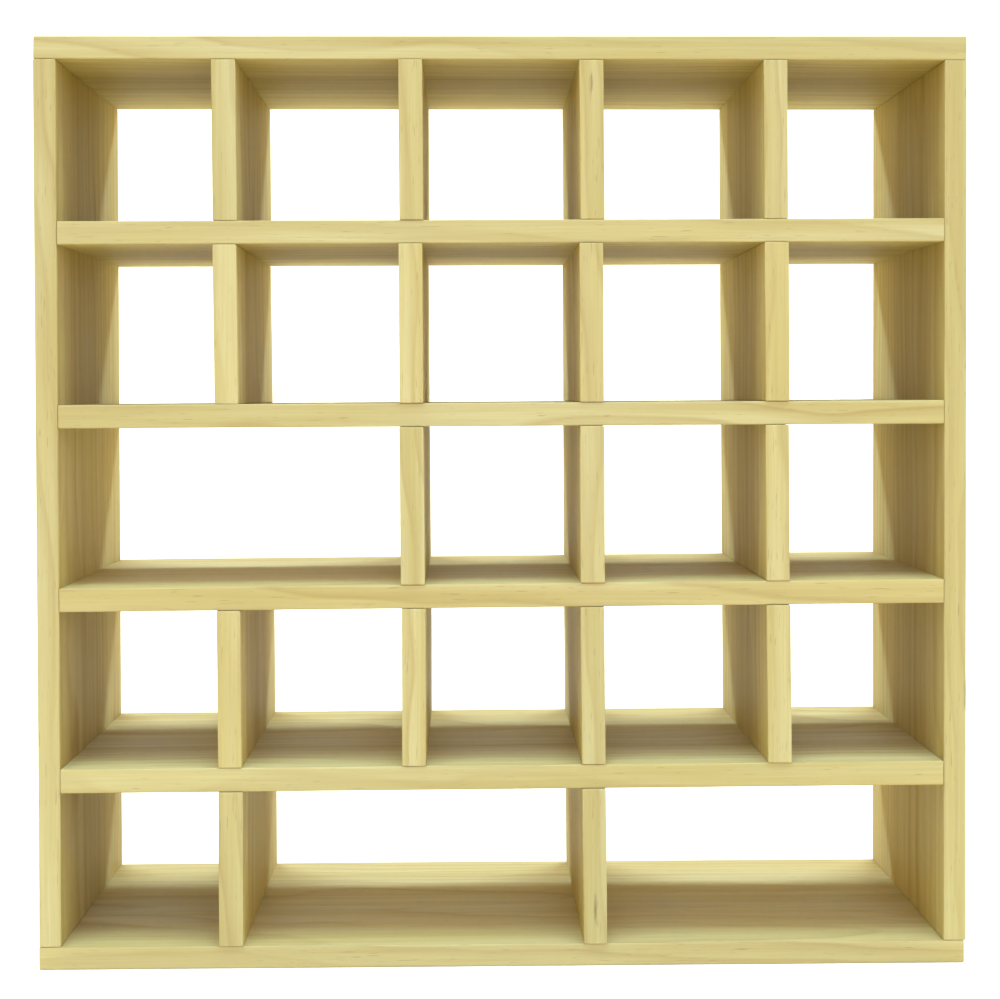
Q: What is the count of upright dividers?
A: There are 17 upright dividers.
